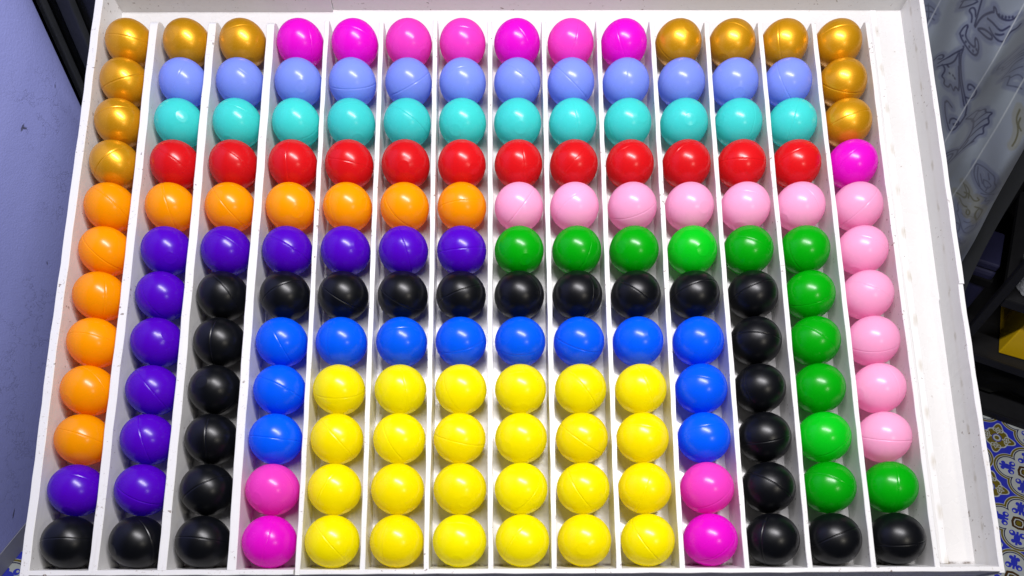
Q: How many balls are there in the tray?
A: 168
